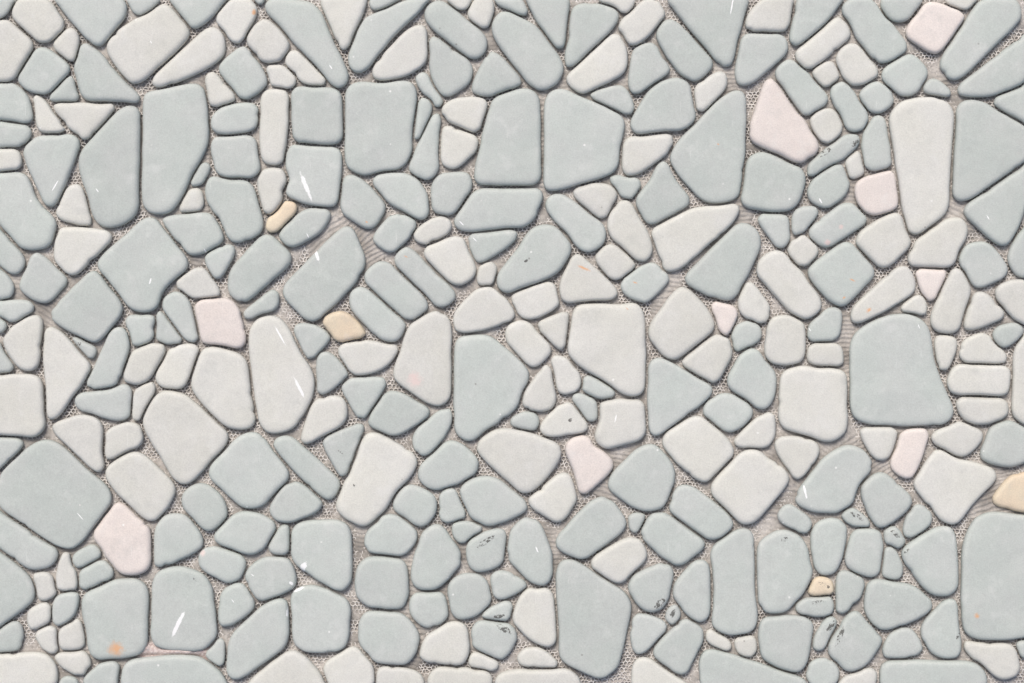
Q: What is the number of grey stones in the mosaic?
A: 199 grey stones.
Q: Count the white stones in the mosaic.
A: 122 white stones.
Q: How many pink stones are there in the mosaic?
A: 9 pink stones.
